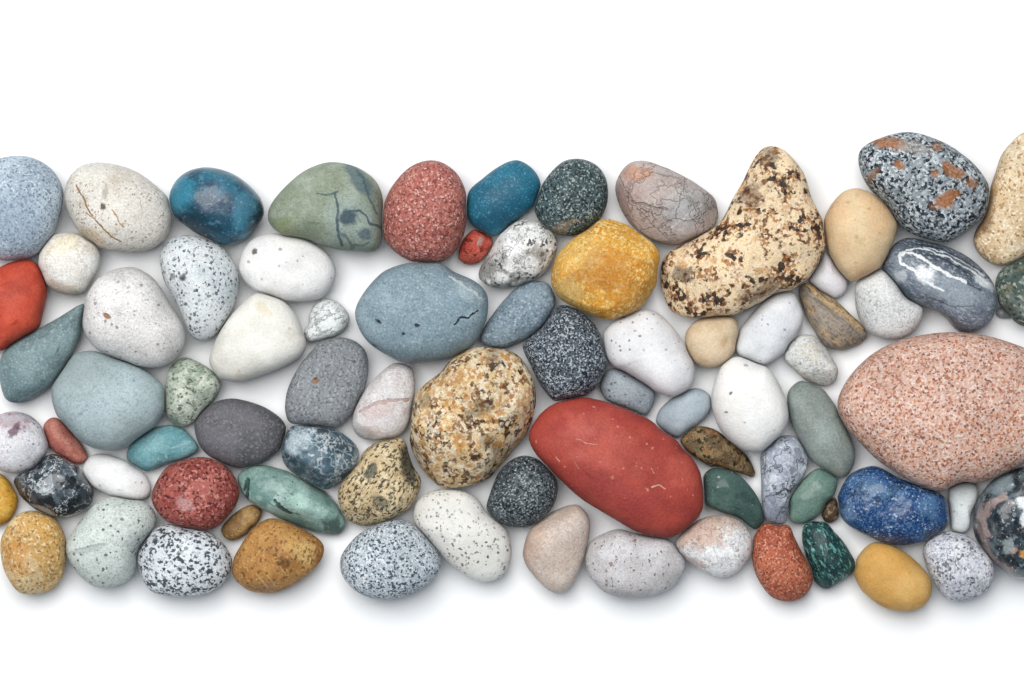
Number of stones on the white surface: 81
